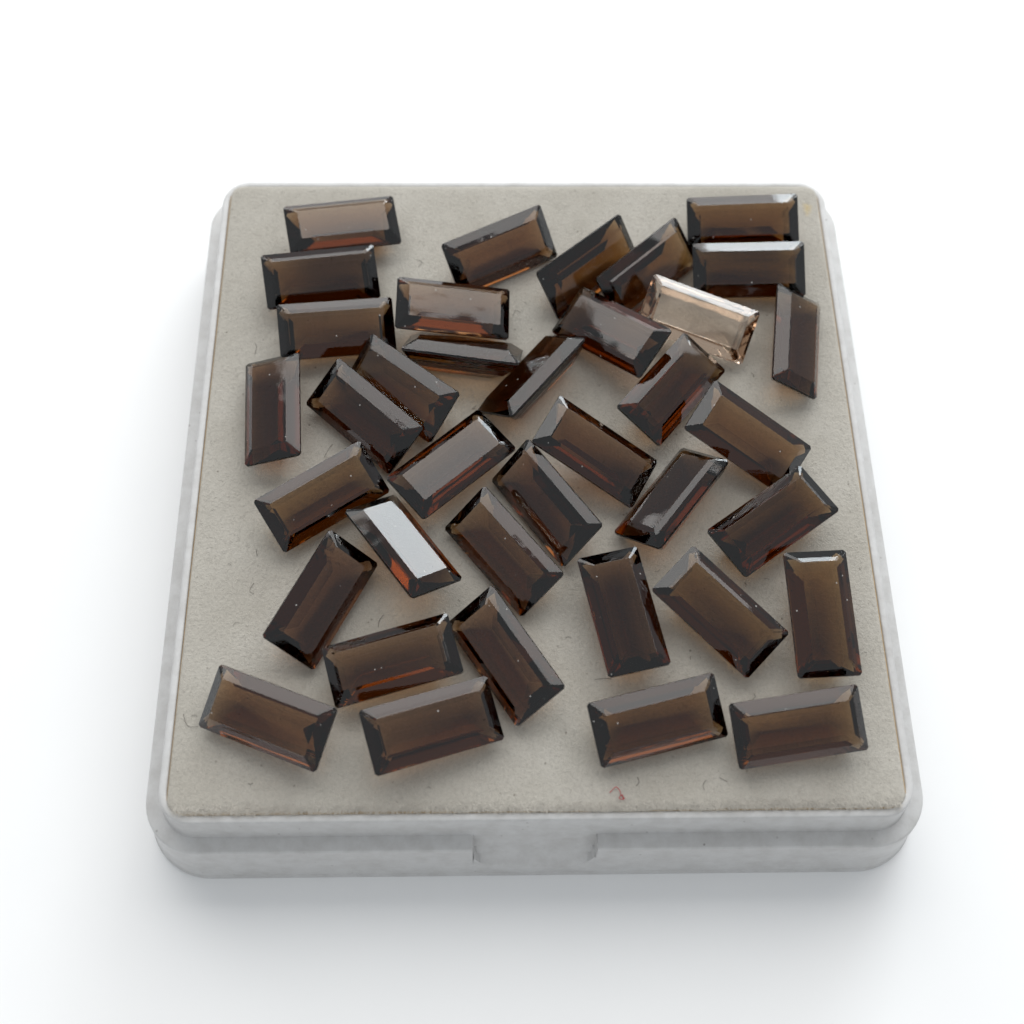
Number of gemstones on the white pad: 37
